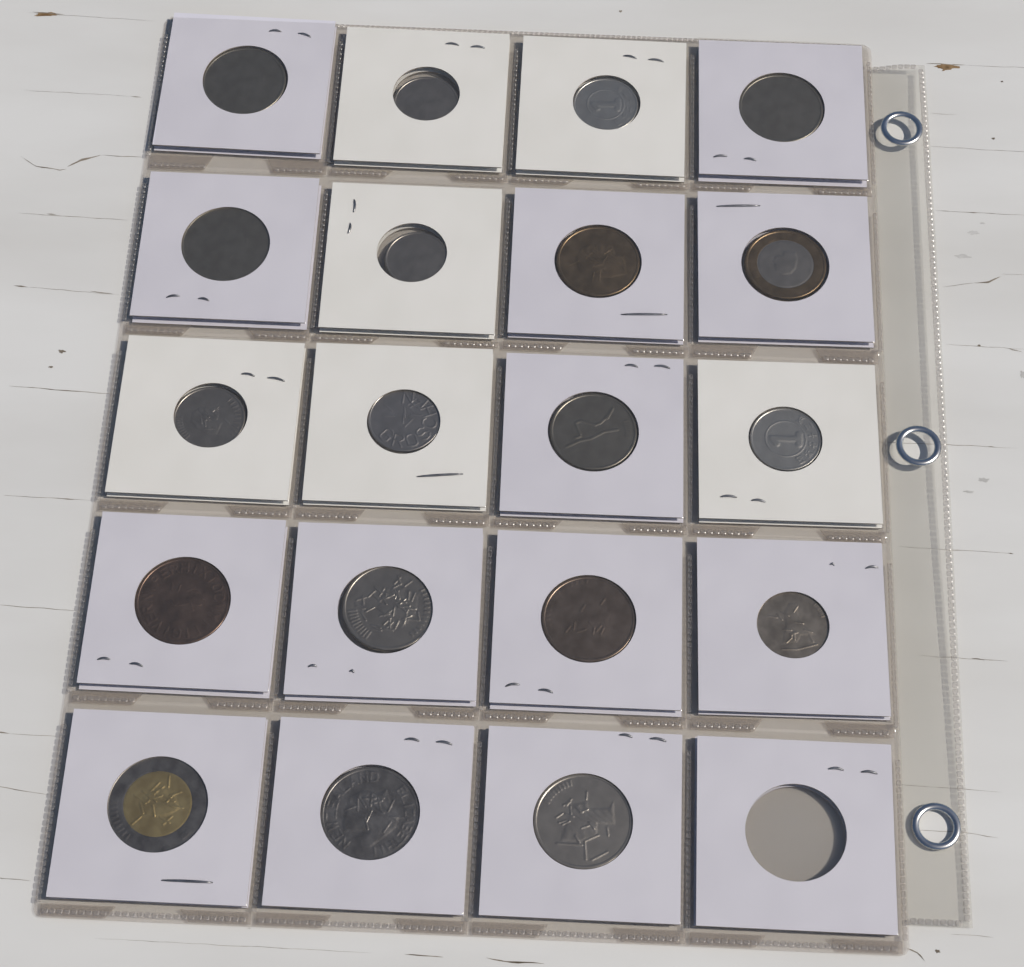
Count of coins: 19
